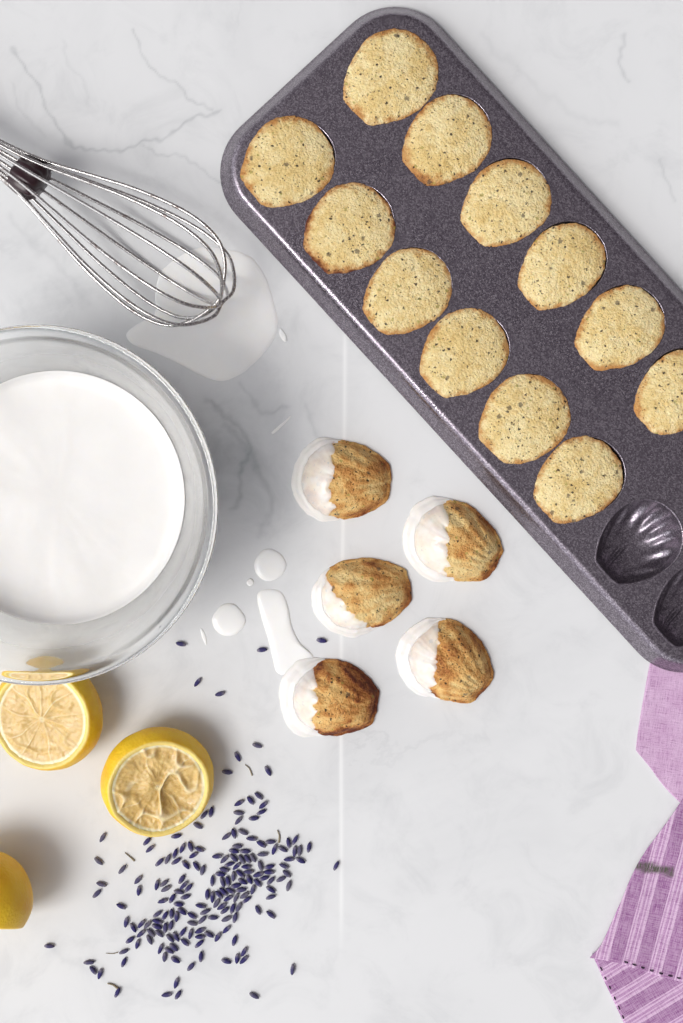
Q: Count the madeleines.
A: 17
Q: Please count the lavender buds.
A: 186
